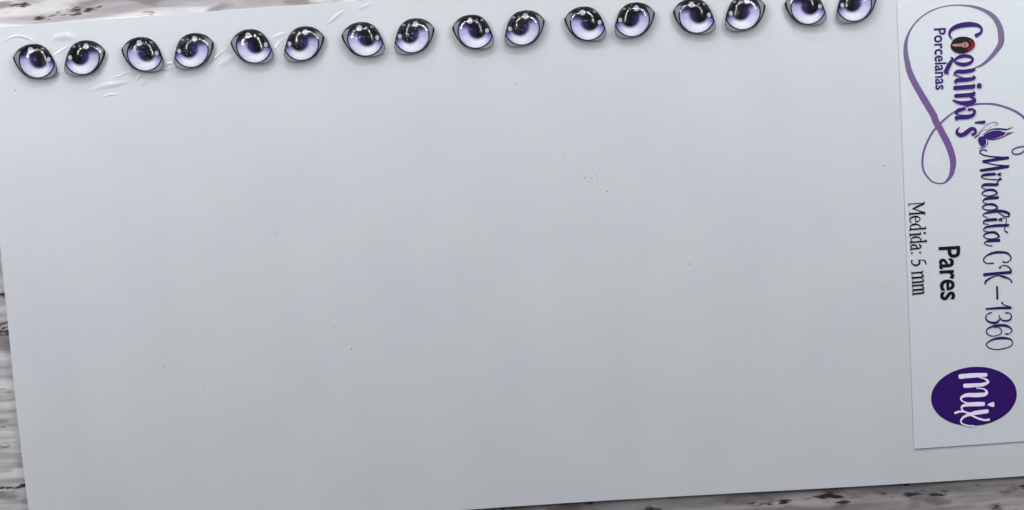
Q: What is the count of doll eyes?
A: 16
